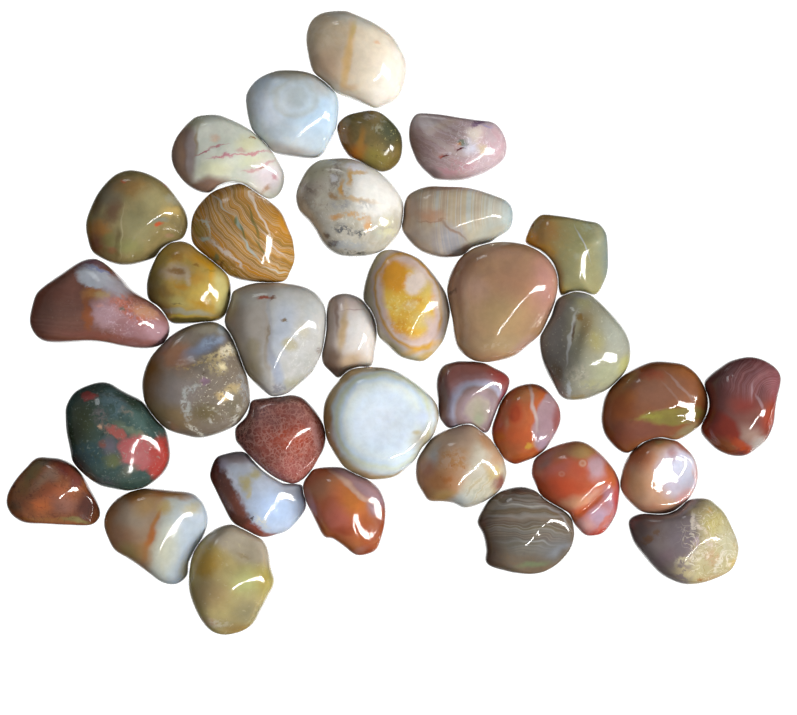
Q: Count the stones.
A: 35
